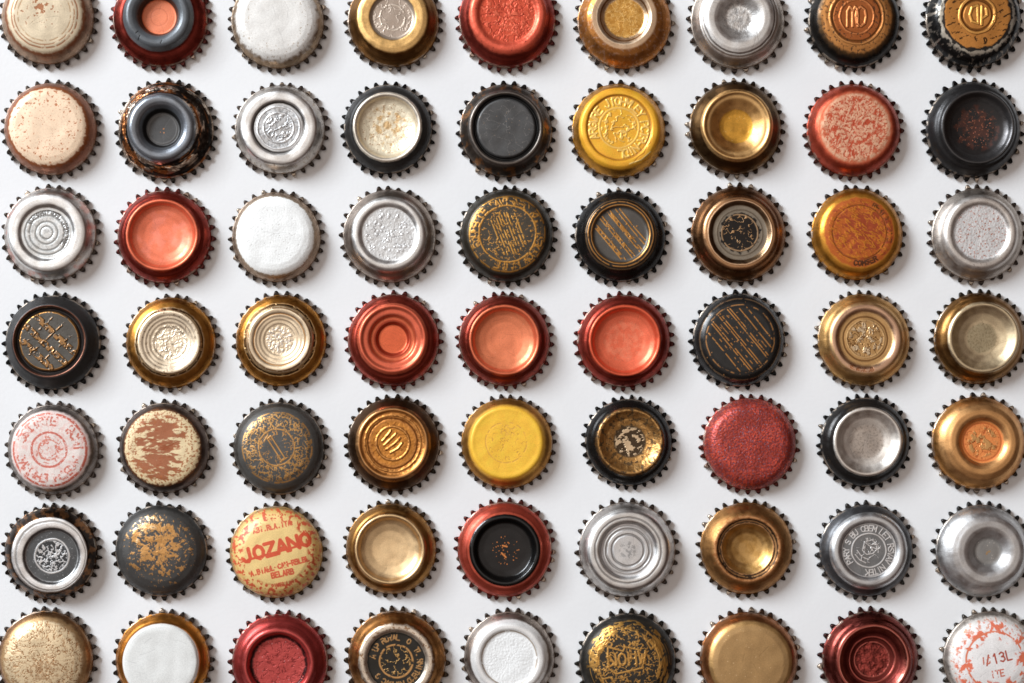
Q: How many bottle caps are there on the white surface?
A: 63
